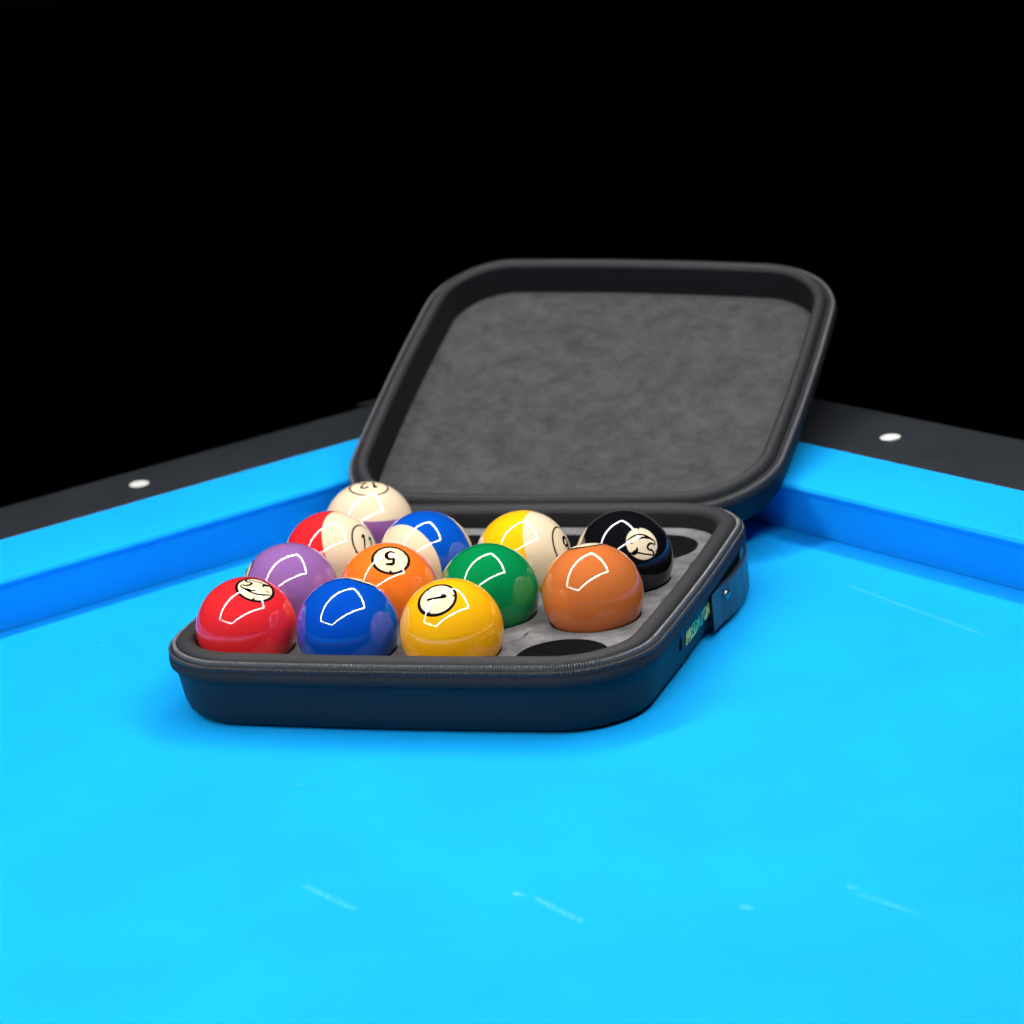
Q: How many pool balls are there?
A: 12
